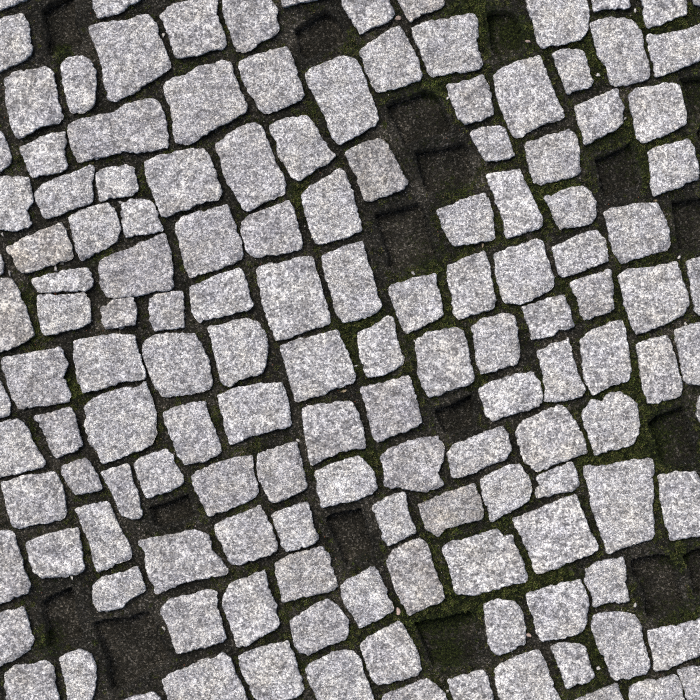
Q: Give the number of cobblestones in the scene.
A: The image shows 142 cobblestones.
